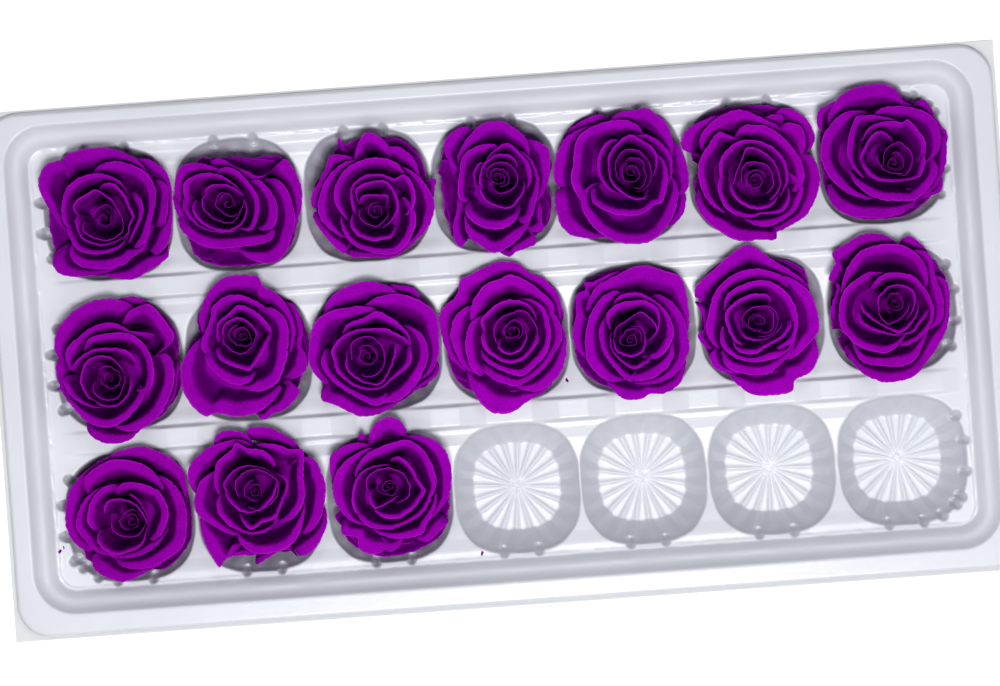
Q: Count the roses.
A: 17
